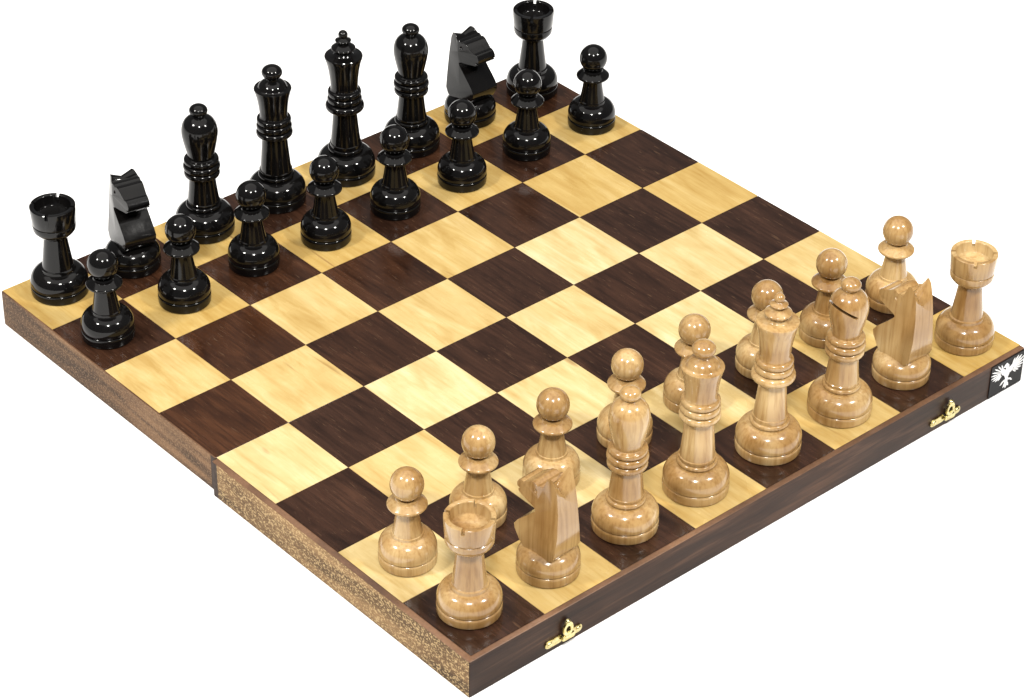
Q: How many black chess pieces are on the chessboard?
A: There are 16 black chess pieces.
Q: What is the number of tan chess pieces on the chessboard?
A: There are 16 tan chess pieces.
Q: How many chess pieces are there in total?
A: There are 32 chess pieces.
